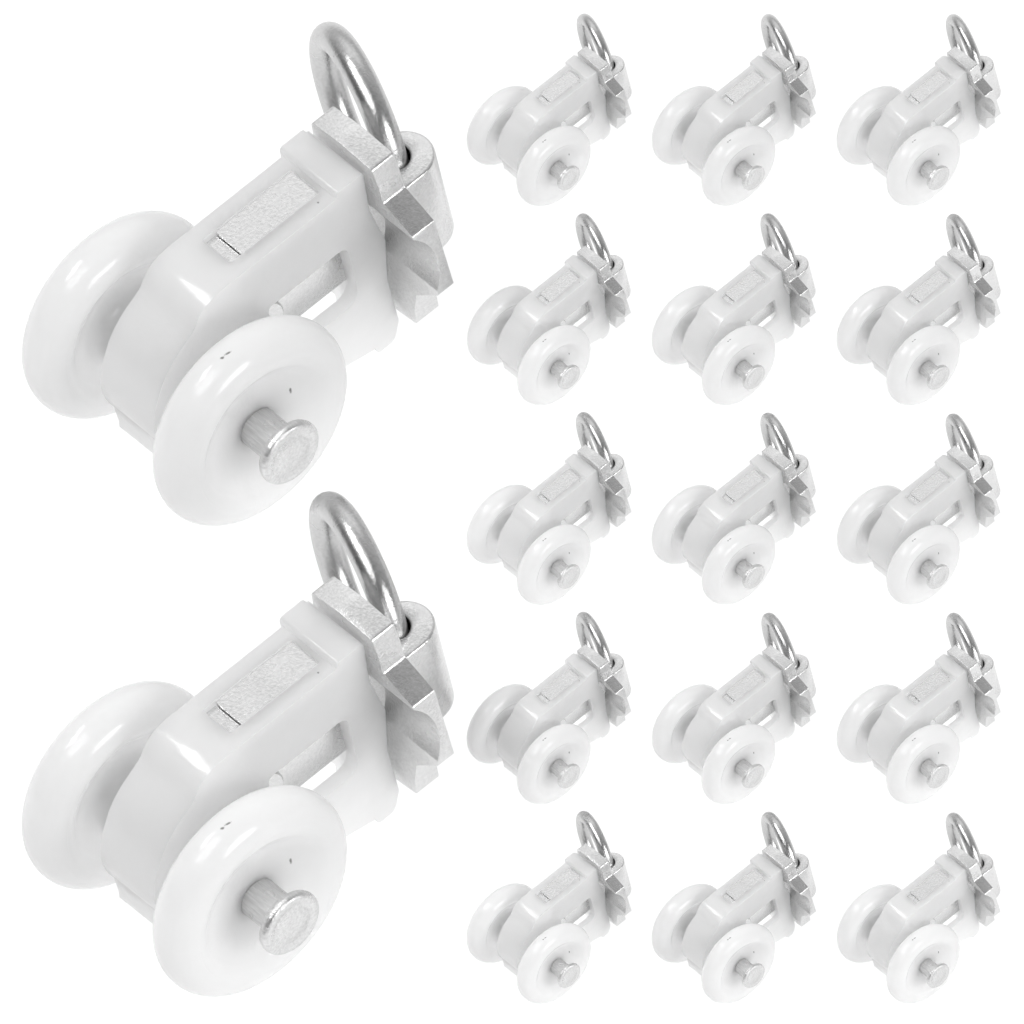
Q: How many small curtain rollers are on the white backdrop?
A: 15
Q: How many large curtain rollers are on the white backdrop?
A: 2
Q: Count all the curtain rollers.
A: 17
